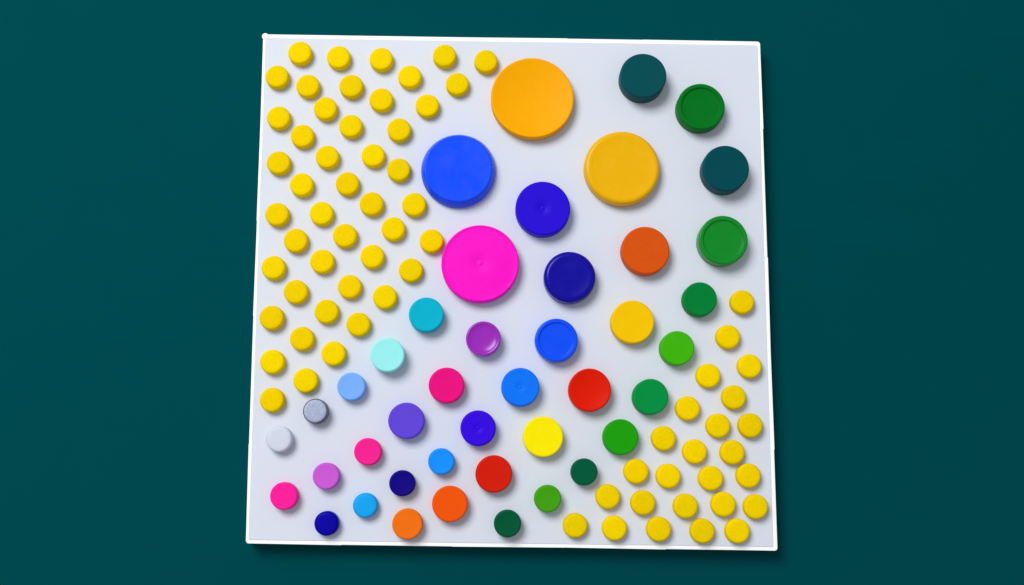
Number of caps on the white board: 113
